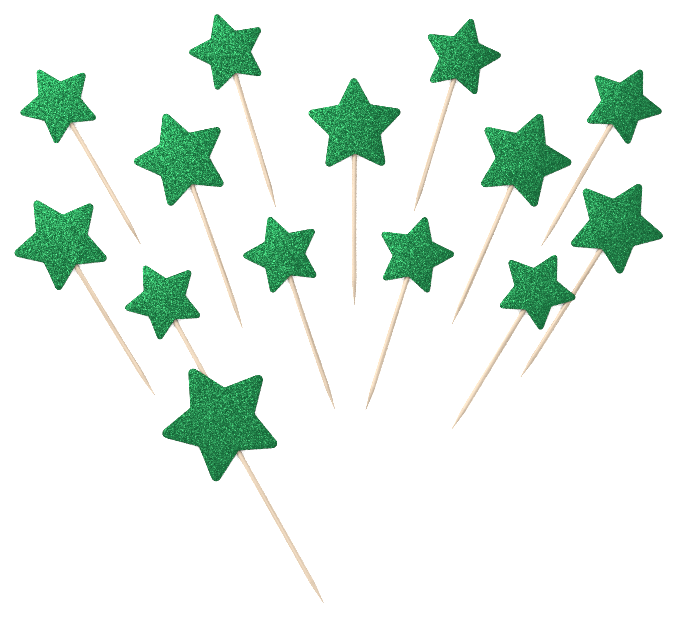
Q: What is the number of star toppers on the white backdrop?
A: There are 14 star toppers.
